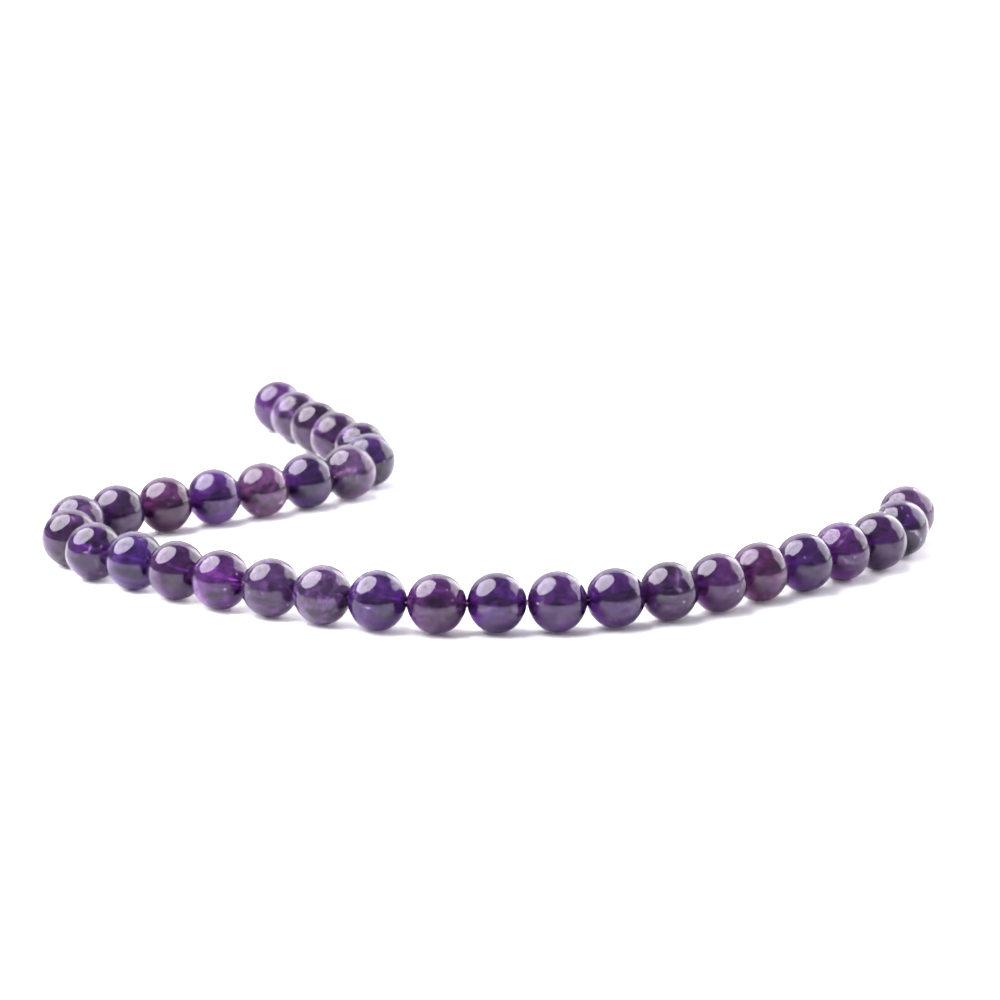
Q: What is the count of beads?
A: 33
